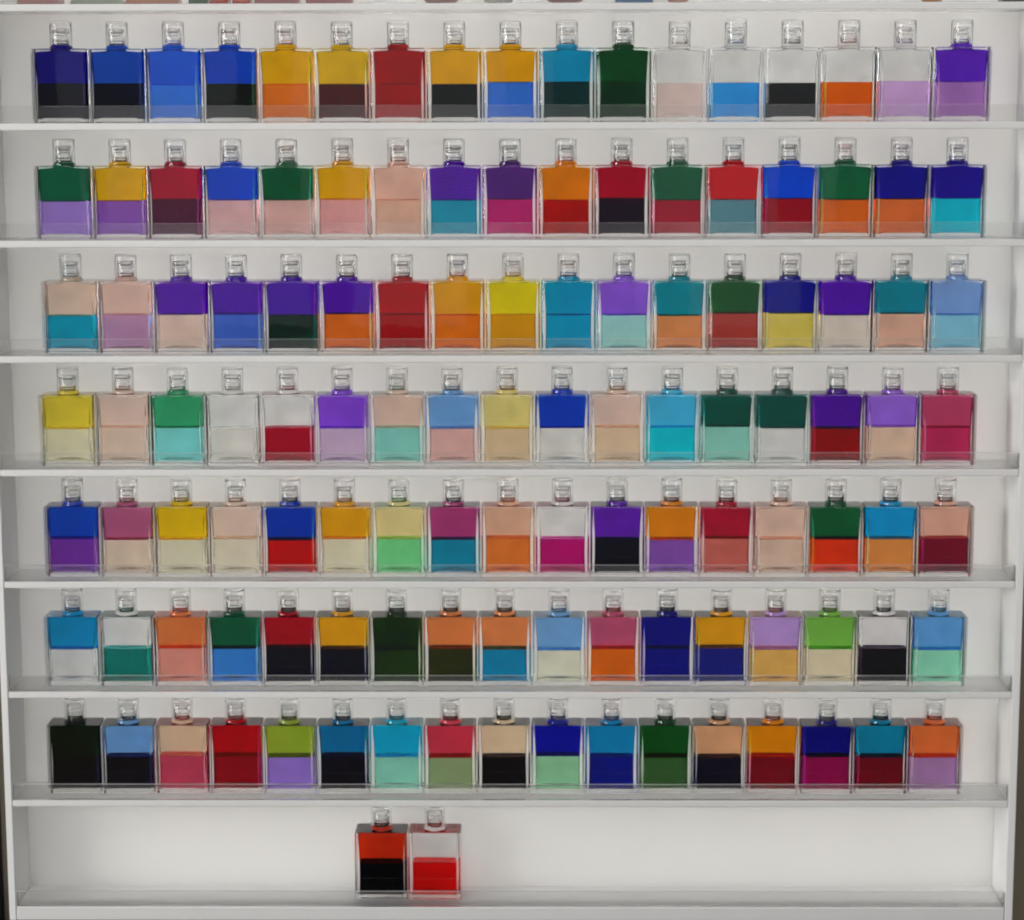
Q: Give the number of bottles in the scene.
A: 121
